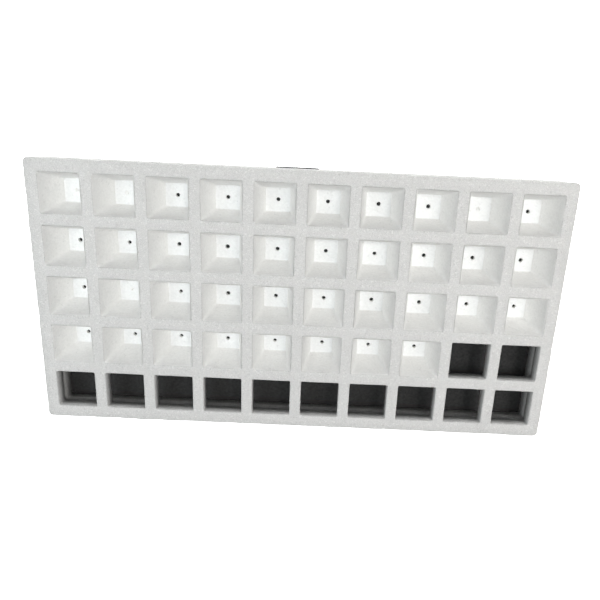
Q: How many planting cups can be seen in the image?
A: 38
